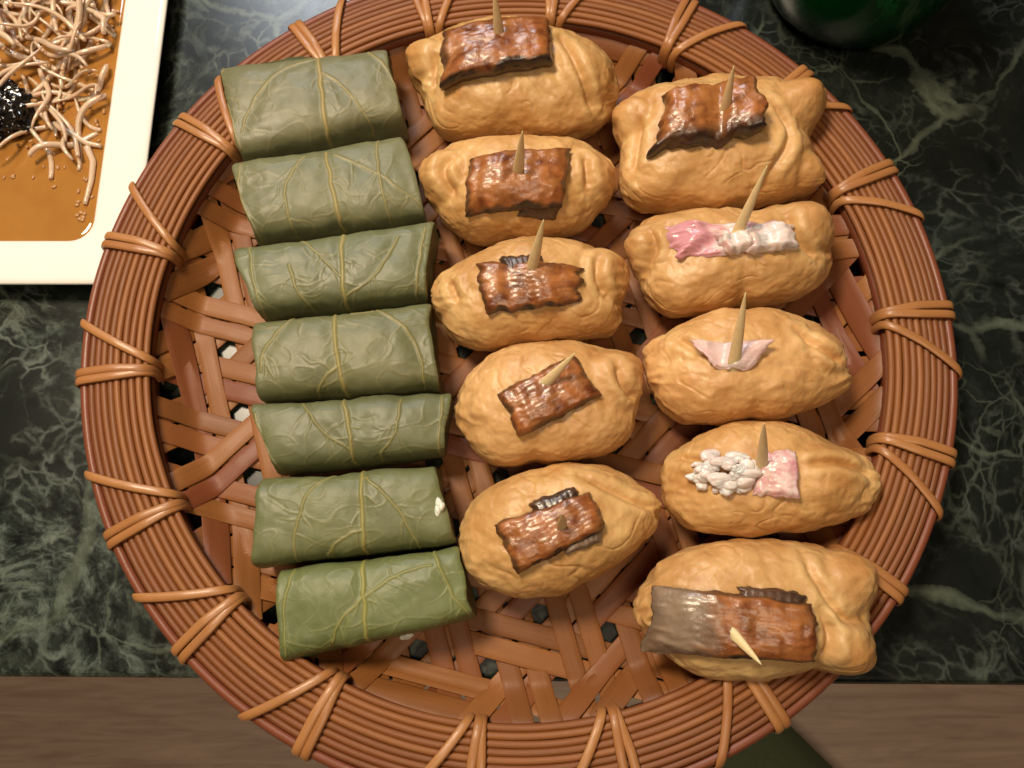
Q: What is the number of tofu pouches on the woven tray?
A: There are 10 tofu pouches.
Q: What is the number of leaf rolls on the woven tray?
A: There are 7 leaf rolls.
